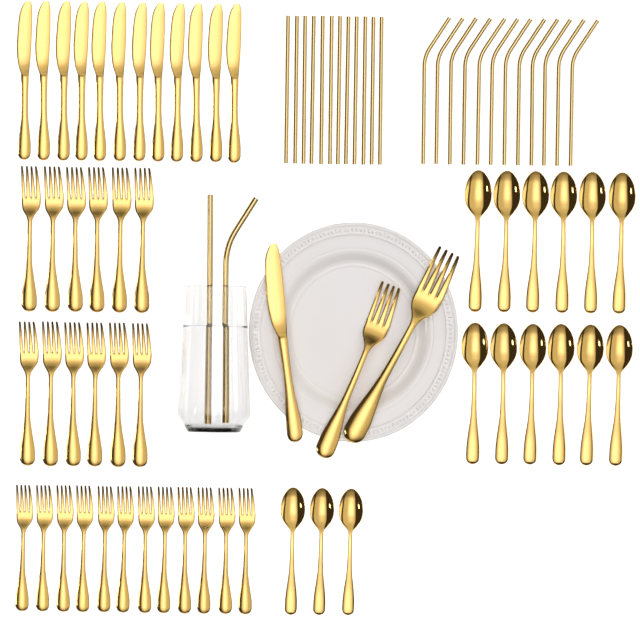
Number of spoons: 15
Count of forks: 26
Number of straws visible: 26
